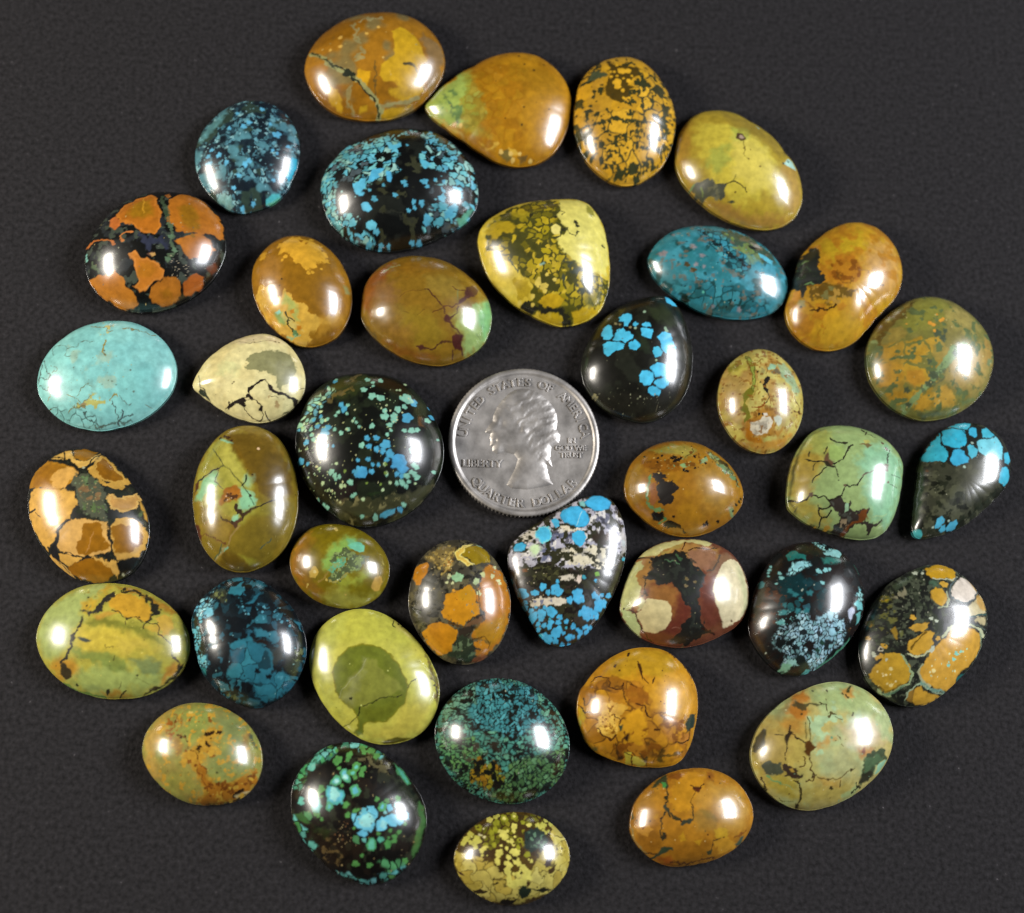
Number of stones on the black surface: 39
